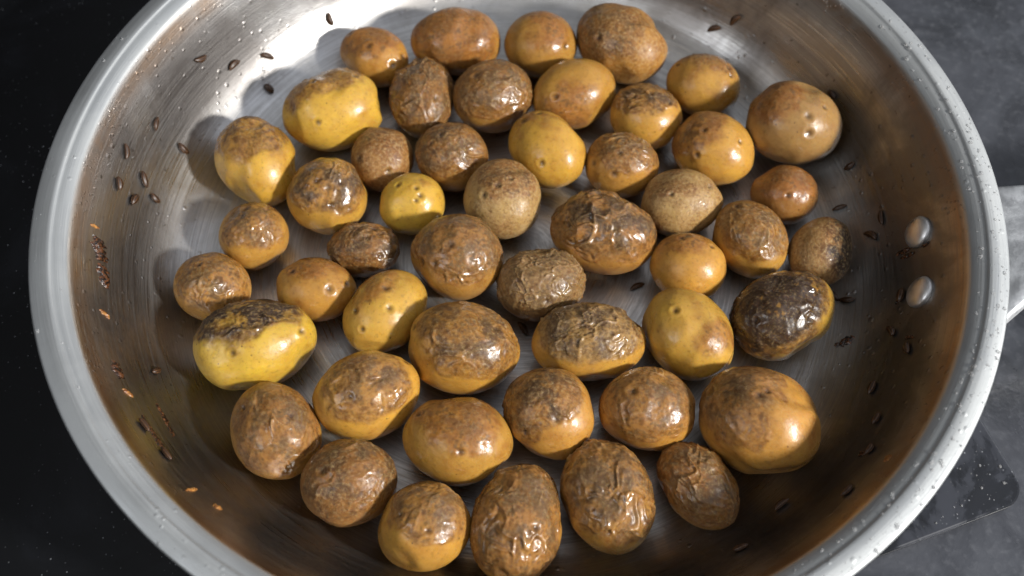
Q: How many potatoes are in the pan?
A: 49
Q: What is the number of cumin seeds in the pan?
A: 35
